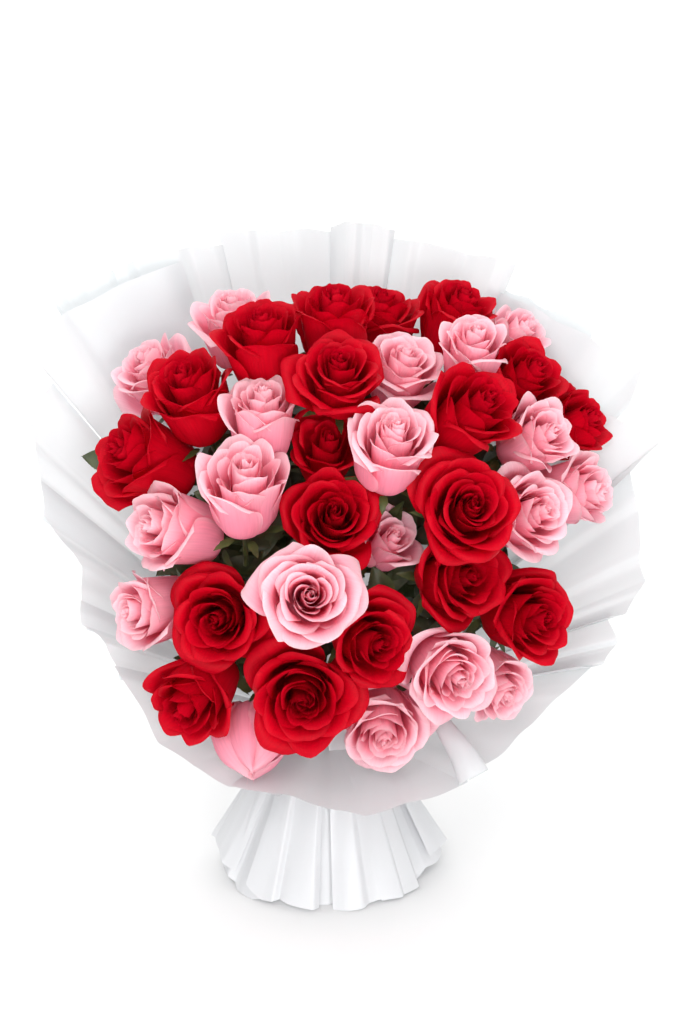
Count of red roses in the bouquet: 19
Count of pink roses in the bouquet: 19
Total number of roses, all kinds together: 38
